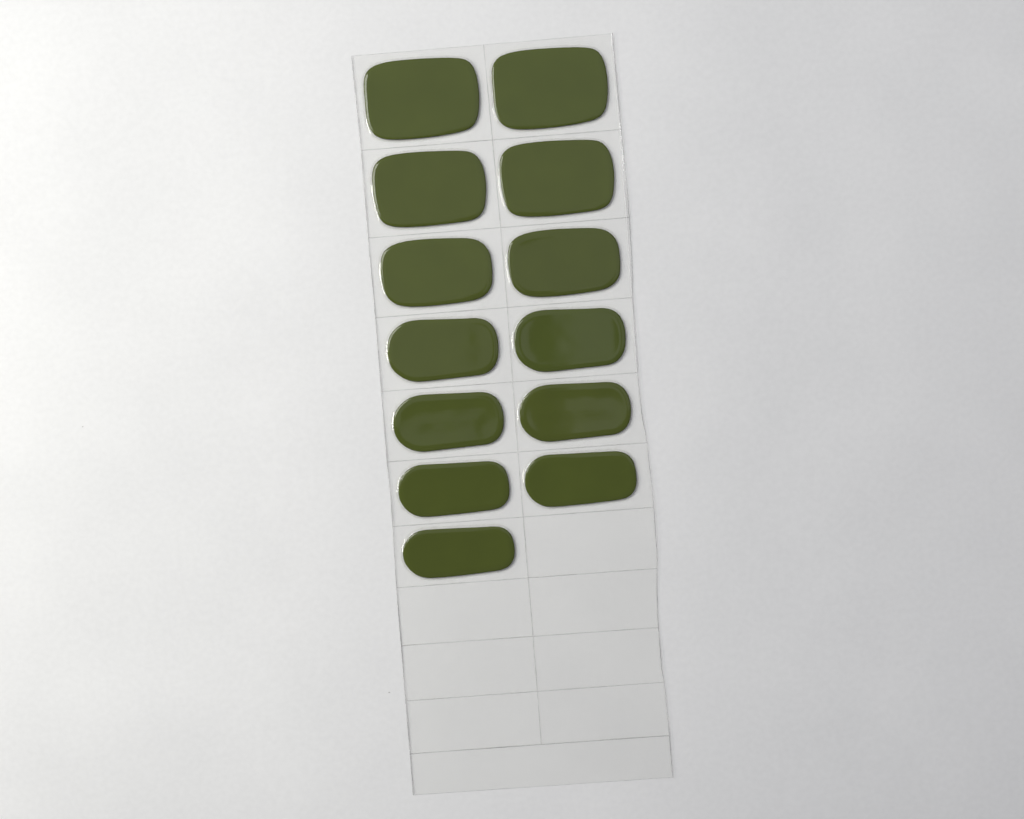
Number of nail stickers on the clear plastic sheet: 13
